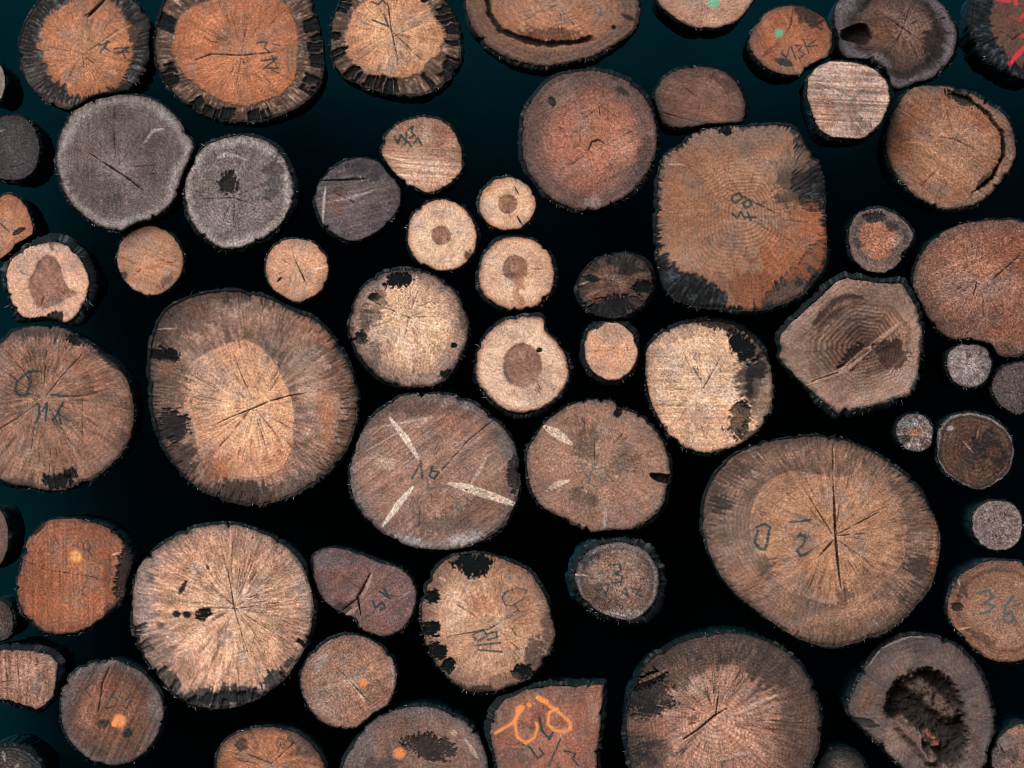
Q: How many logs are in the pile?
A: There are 63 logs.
